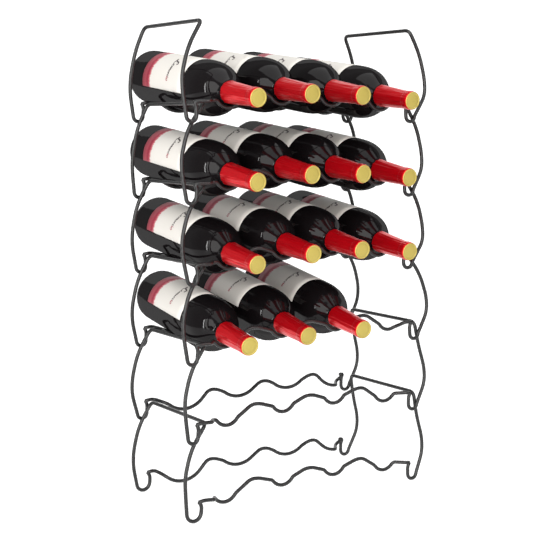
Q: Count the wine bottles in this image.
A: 15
